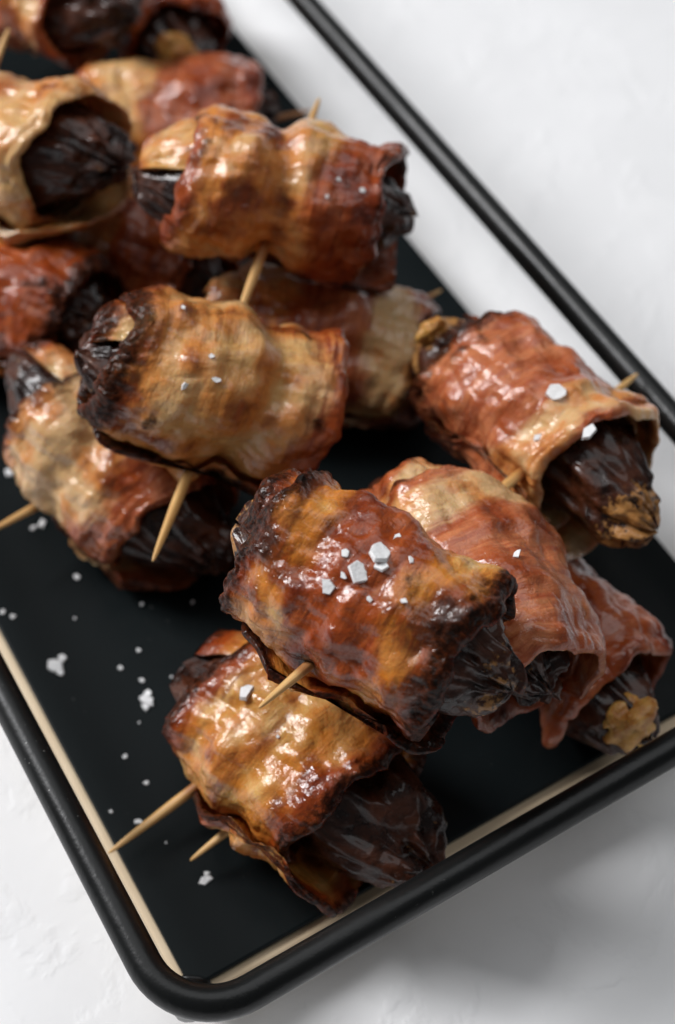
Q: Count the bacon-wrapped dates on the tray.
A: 15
